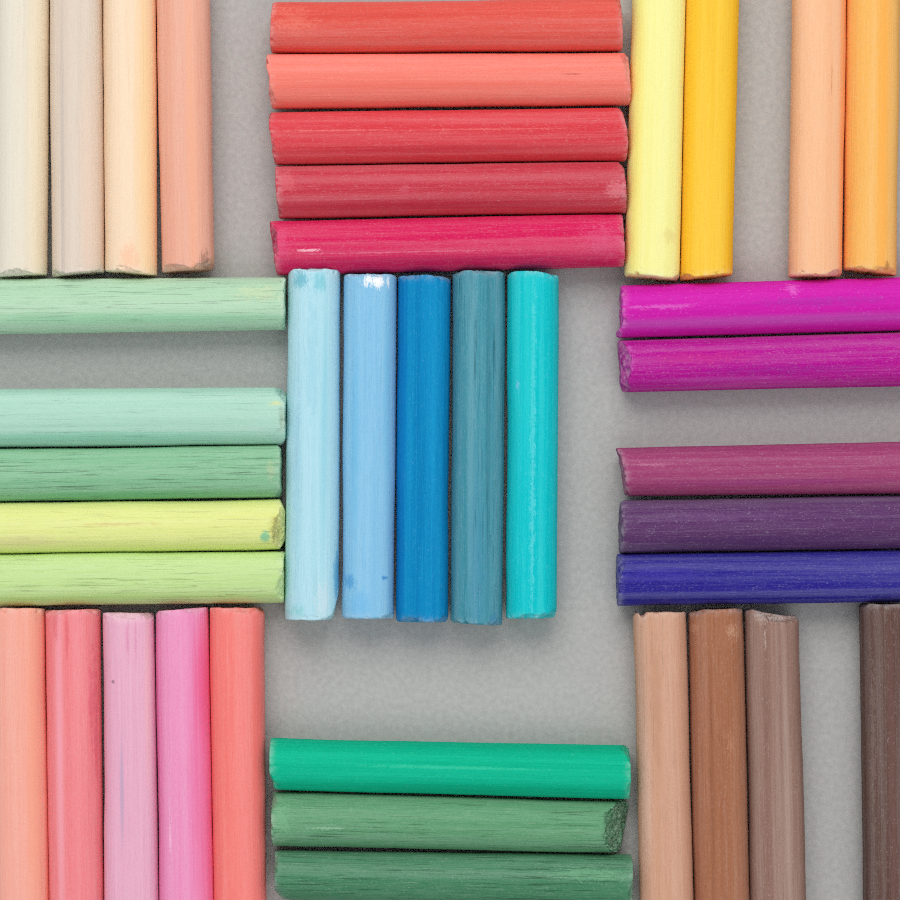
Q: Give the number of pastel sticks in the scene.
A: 40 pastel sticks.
